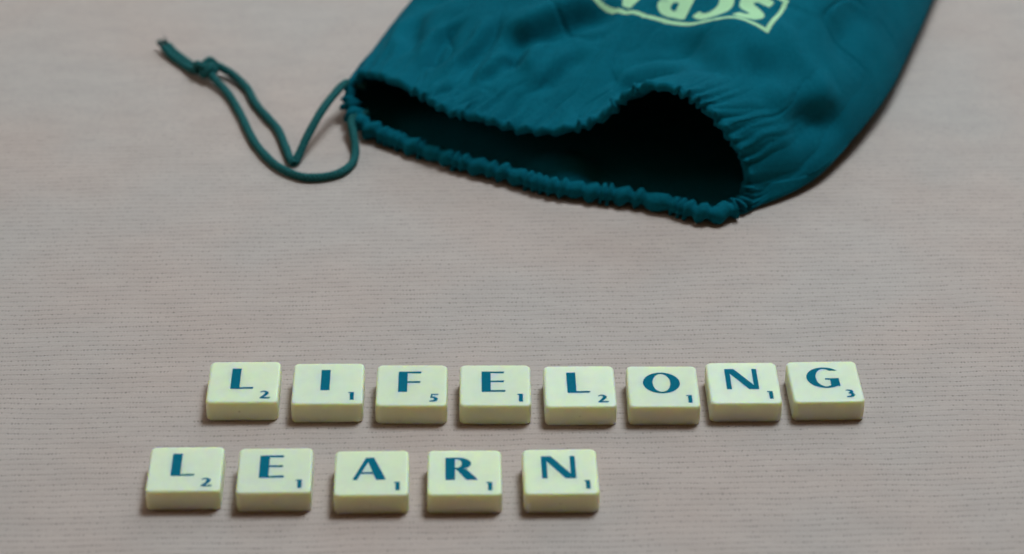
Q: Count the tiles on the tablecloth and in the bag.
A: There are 13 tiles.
